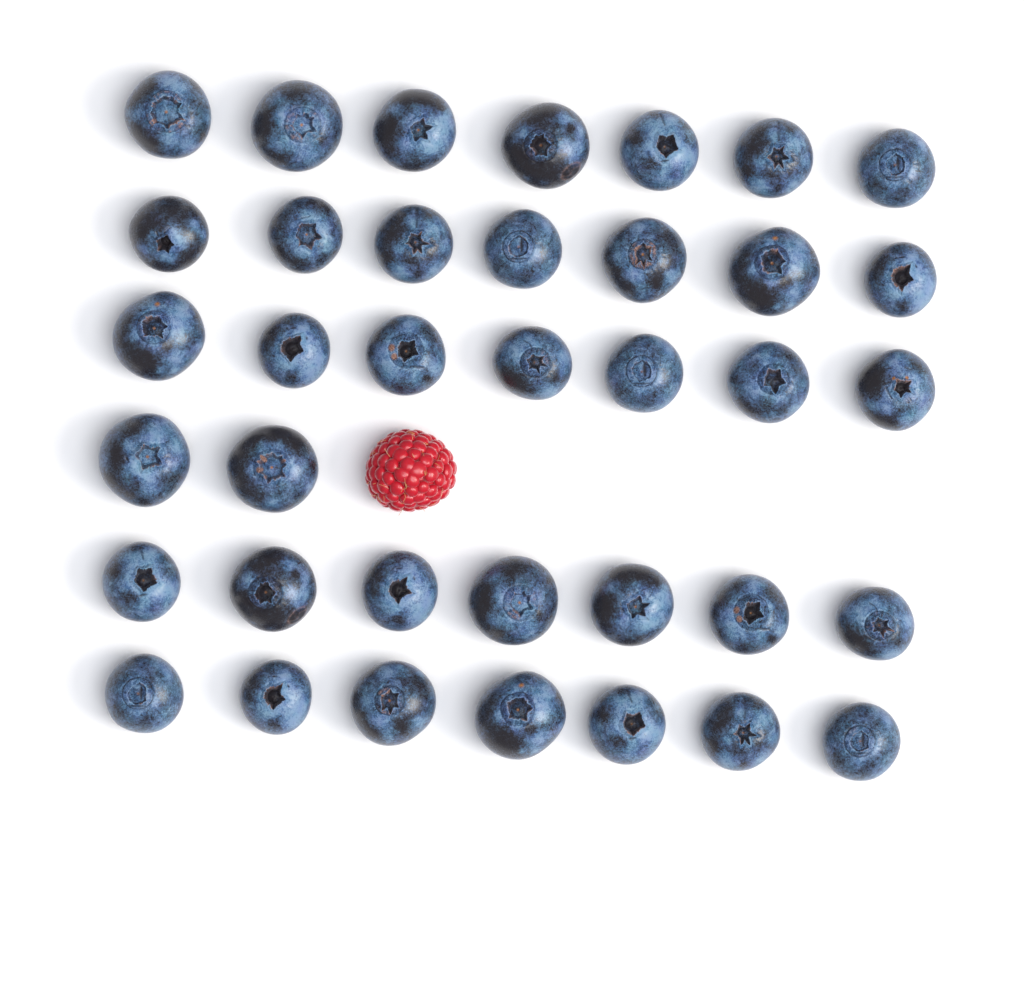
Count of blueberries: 37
